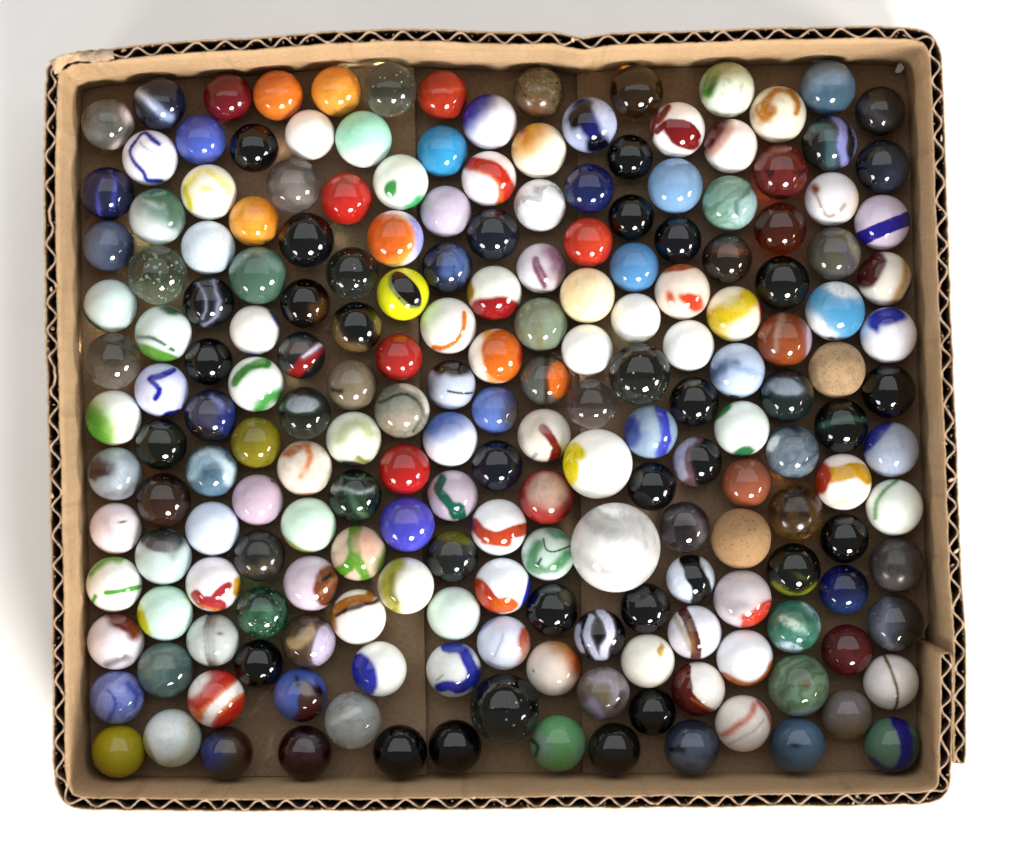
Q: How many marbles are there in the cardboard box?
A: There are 199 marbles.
